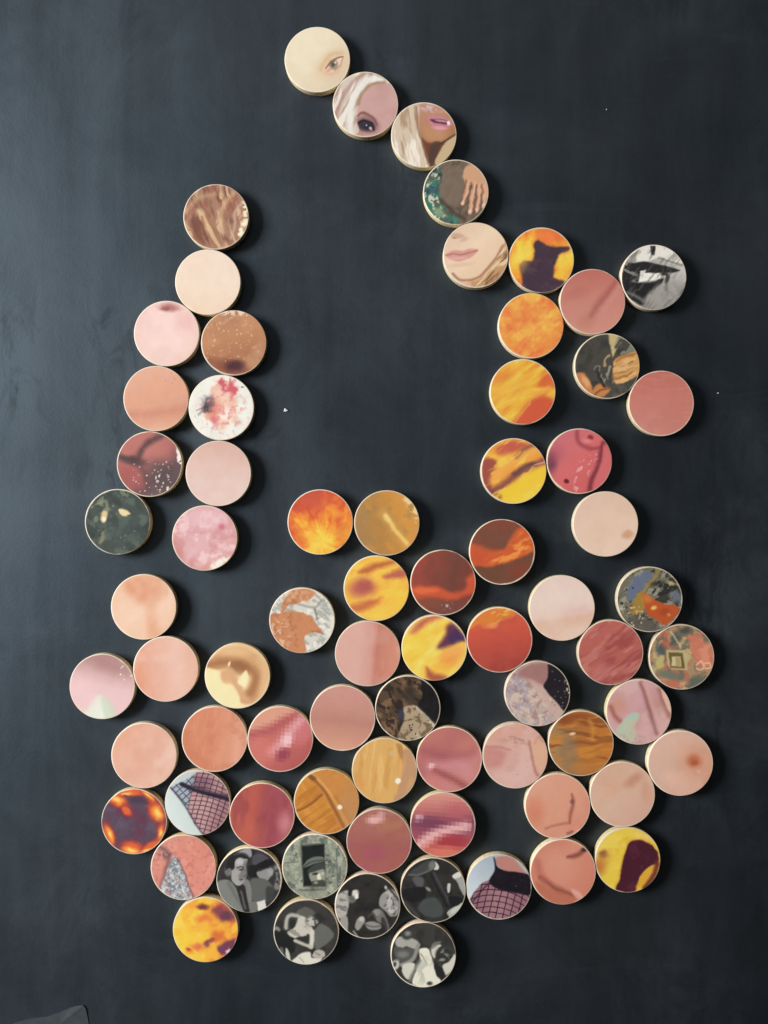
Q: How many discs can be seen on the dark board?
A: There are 73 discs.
